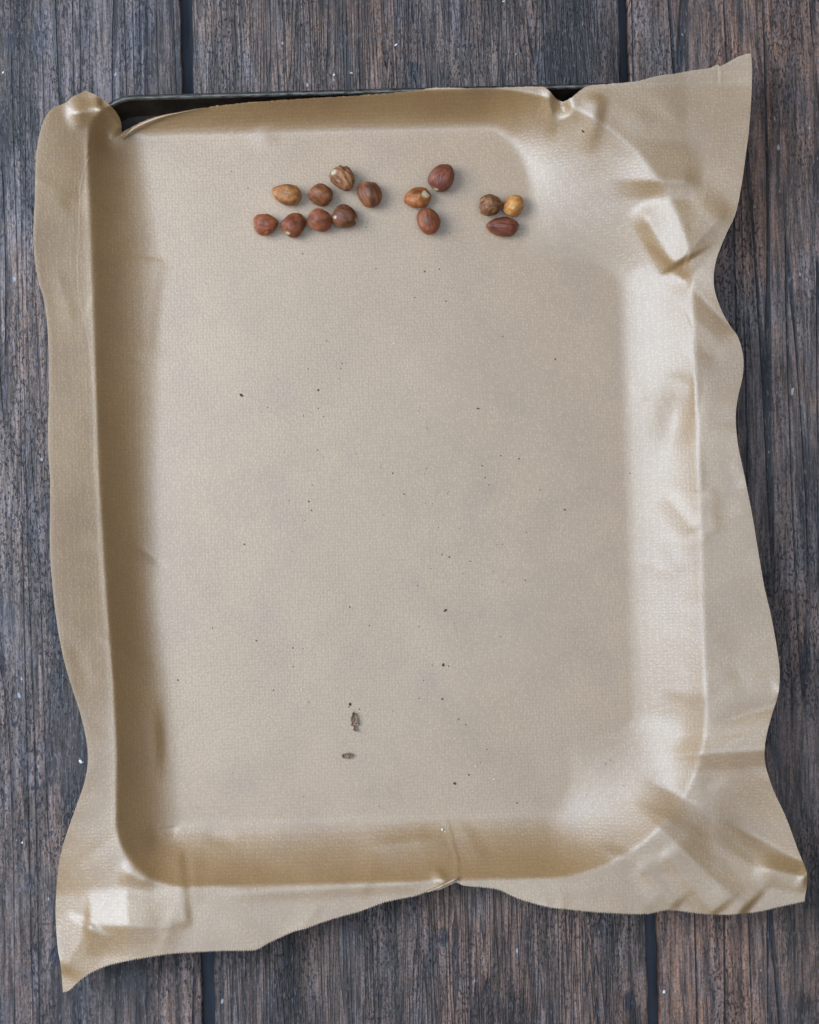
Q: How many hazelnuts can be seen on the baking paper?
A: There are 14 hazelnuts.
